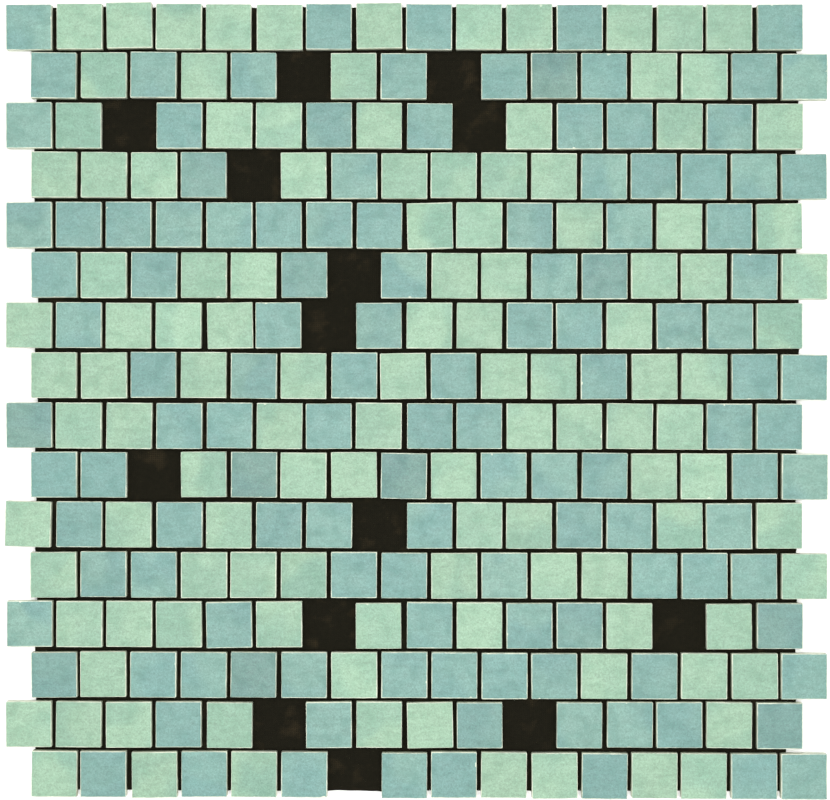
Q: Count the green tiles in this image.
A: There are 117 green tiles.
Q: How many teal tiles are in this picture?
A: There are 125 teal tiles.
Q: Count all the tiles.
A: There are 242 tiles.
